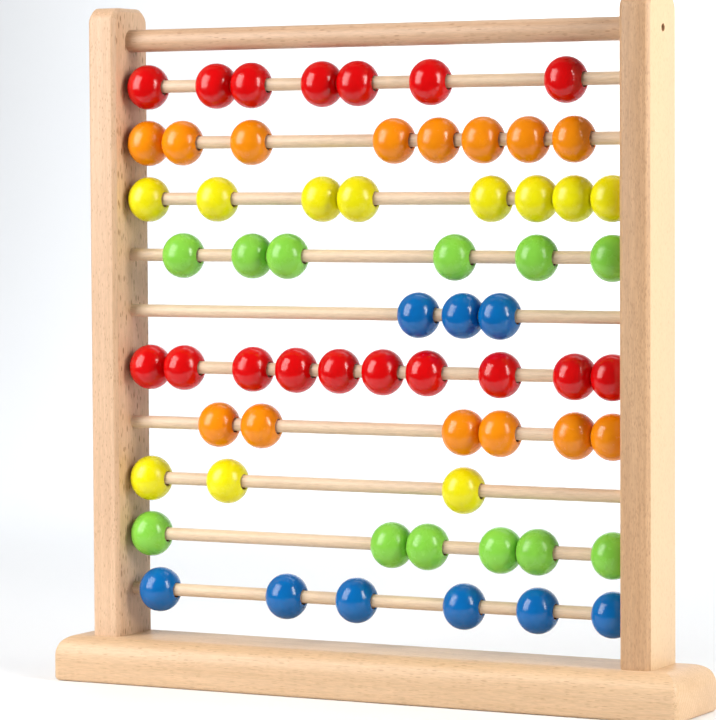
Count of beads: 63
